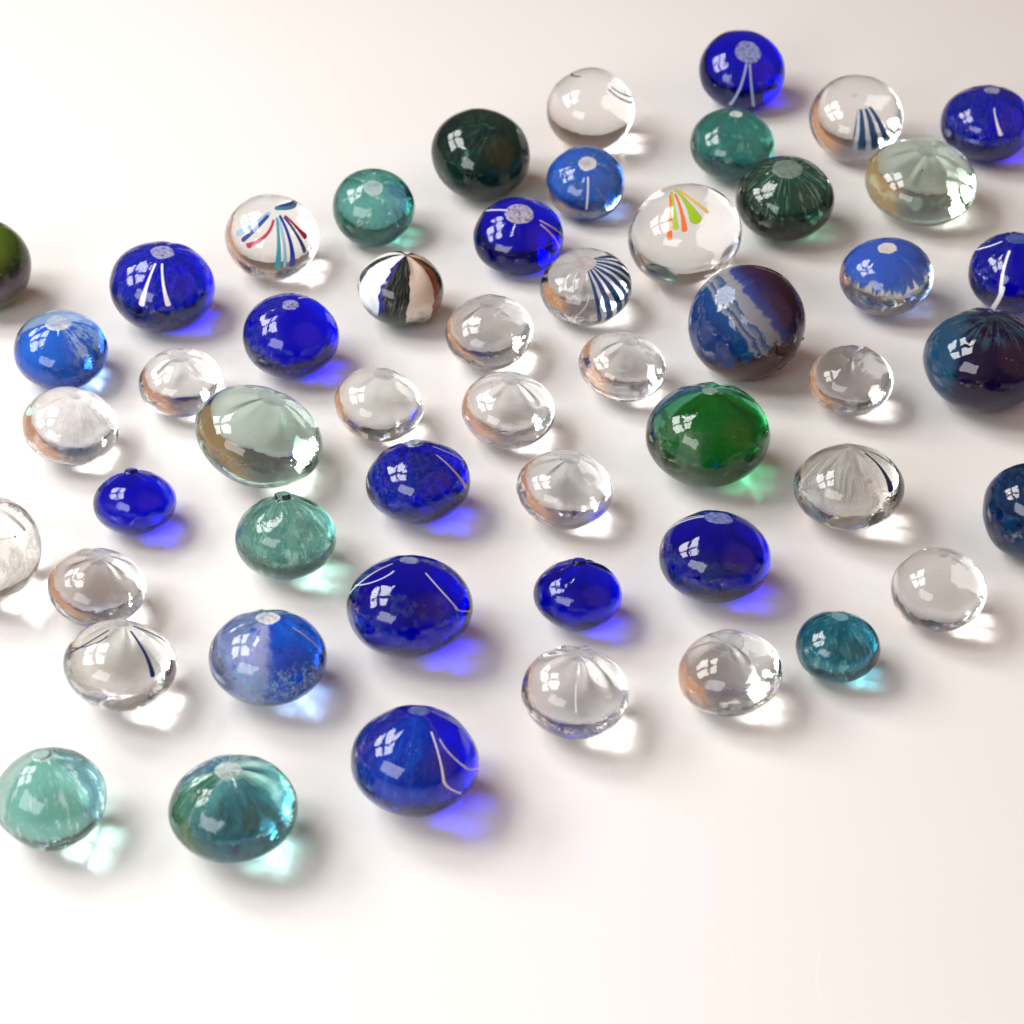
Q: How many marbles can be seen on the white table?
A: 52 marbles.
